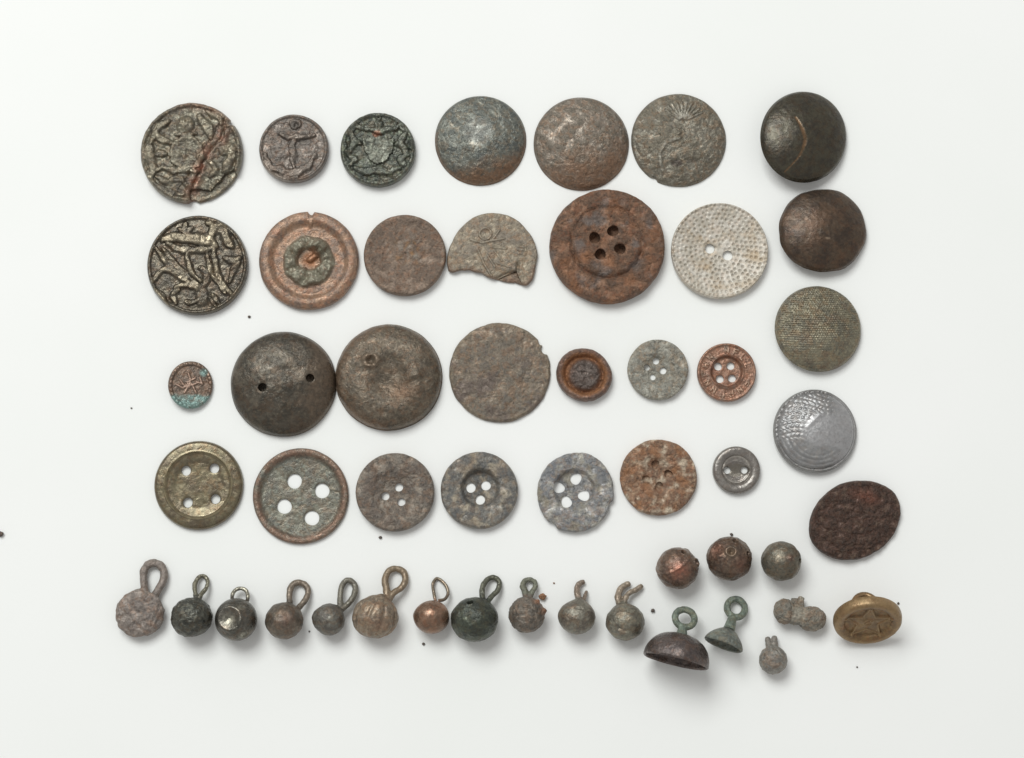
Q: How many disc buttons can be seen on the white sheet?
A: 32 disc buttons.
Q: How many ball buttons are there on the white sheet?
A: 15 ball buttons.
